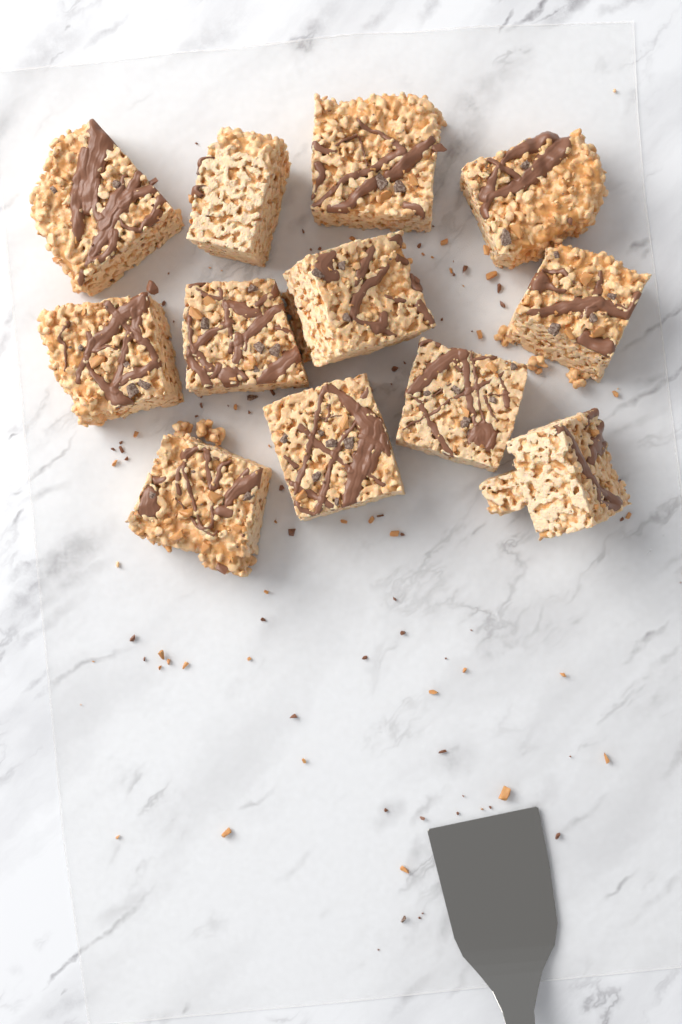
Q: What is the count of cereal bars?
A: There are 12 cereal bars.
